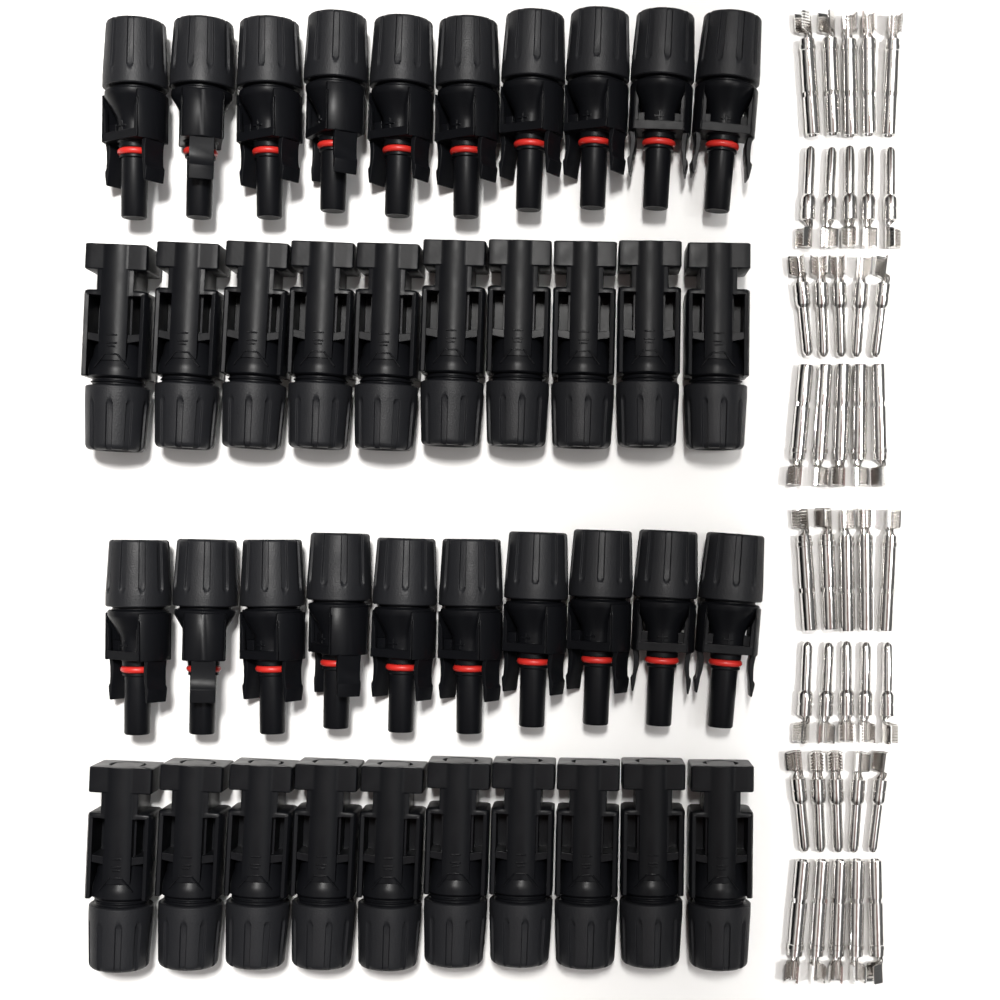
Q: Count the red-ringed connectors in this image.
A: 20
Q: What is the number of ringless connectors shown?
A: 20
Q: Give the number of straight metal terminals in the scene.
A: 20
